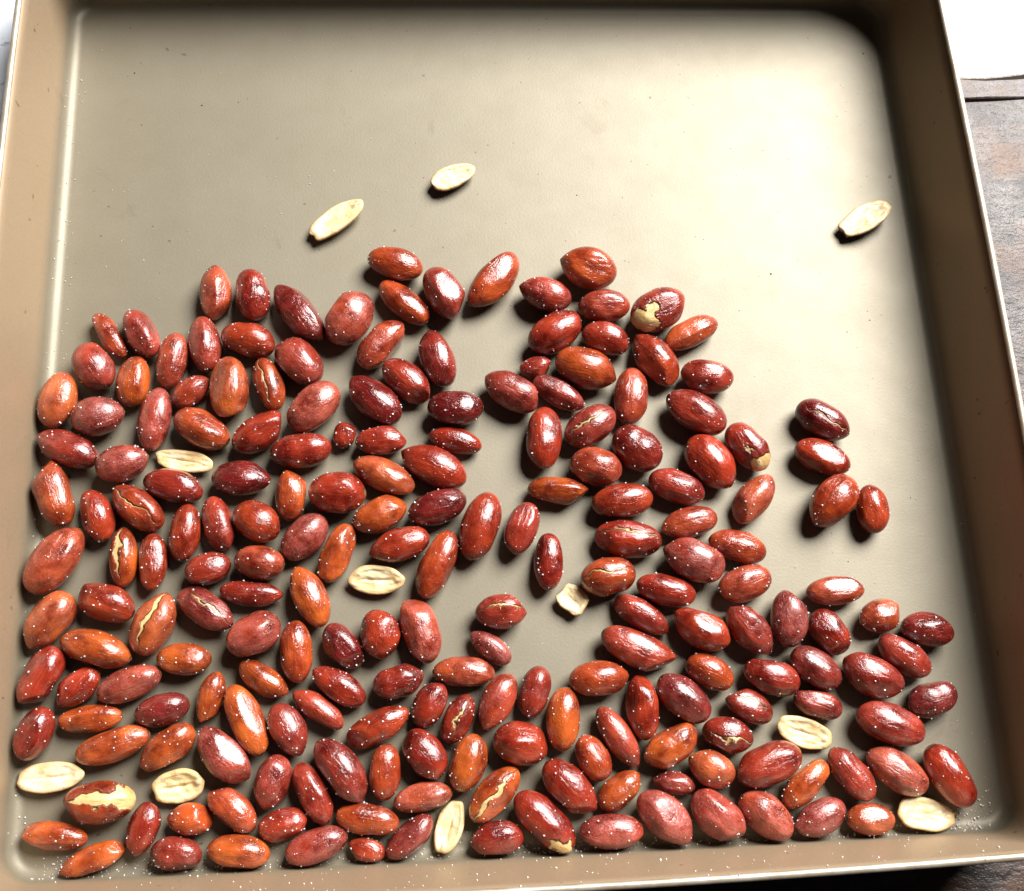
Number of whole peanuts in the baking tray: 200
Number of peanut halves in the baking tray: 11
